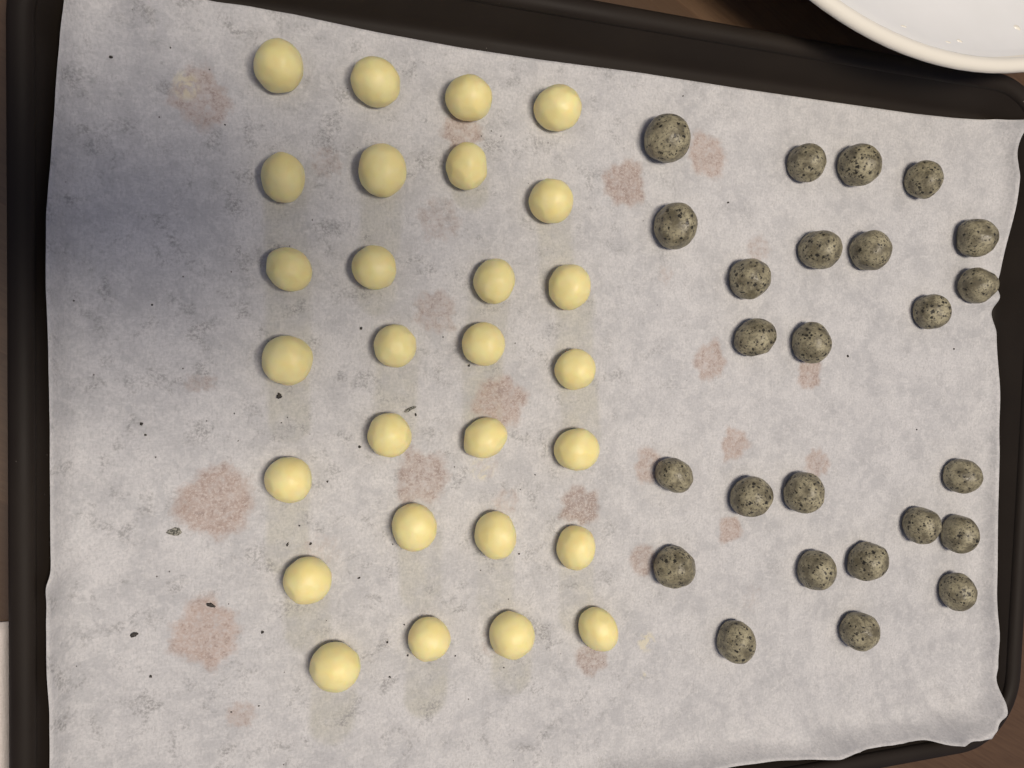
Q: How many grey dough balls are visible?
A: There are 25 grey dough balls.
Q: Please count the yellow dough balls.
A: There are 28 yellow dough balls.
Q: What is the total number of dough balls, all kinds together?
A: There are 53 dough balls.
